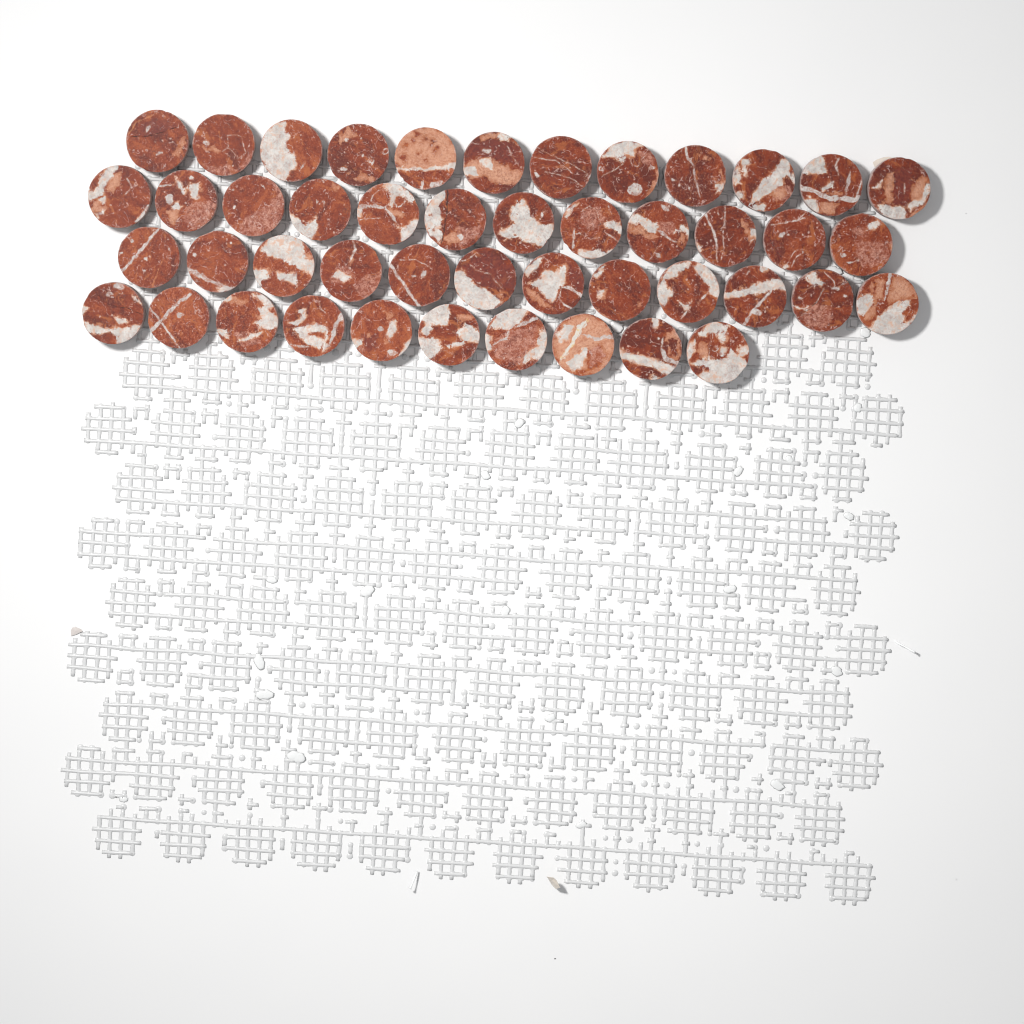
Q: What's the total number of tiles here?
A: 46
